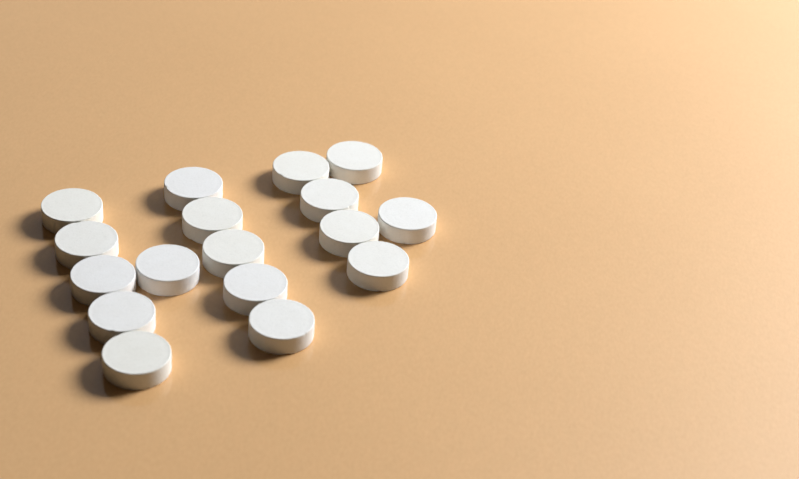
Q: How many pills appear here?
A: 17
